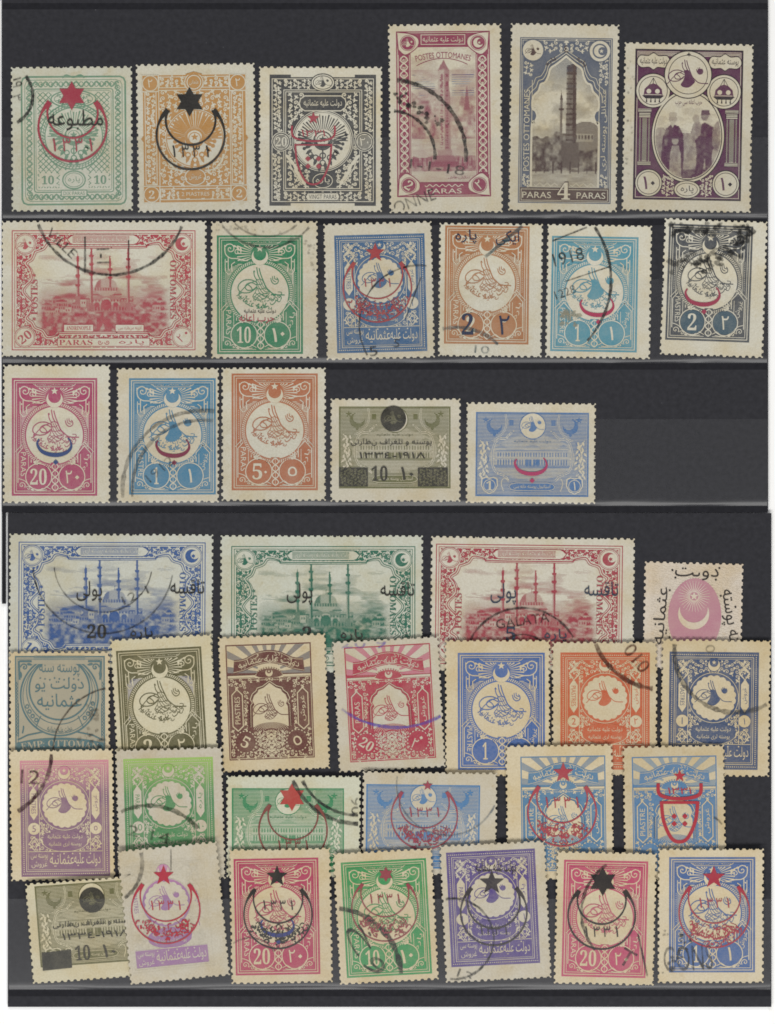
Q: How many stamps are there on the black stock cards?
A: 41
